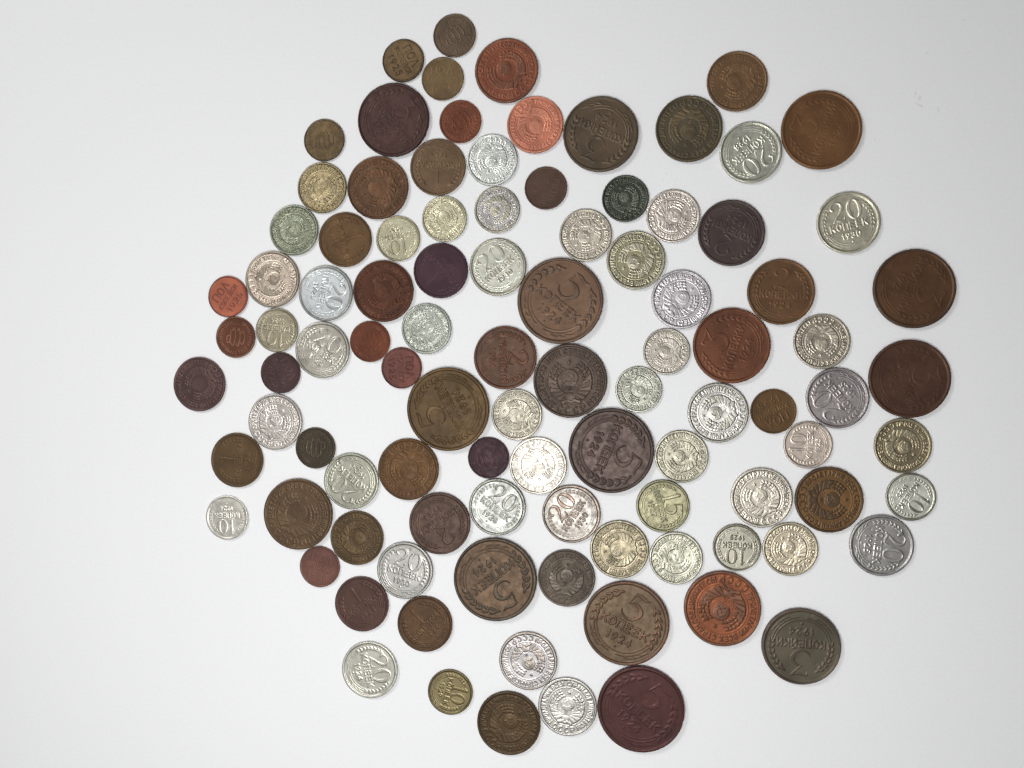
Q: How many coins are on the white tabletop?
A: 100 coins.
